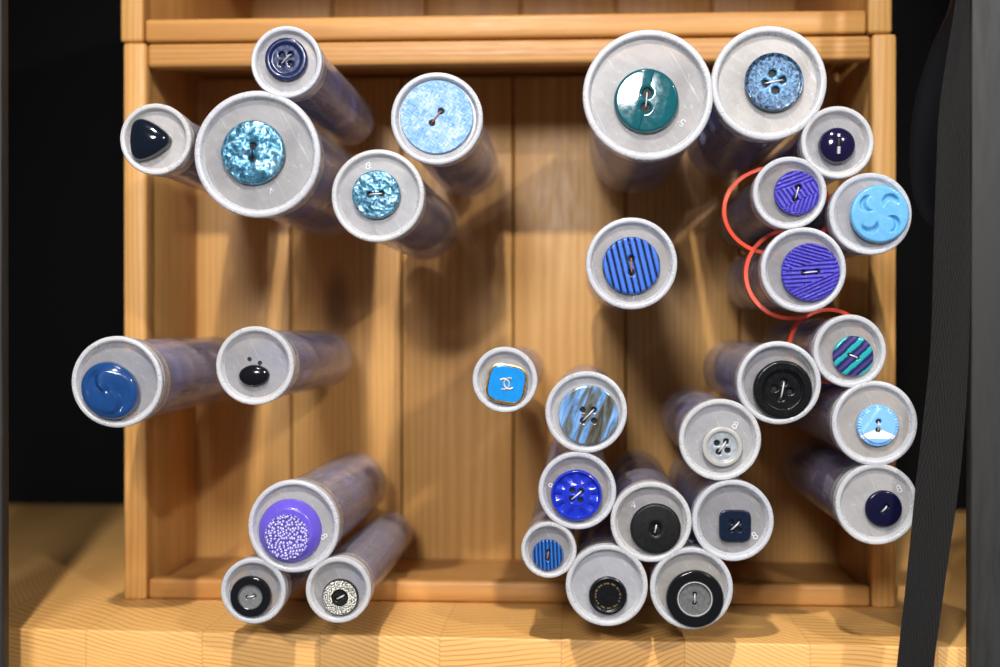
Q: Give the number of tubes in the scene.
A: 30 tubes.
